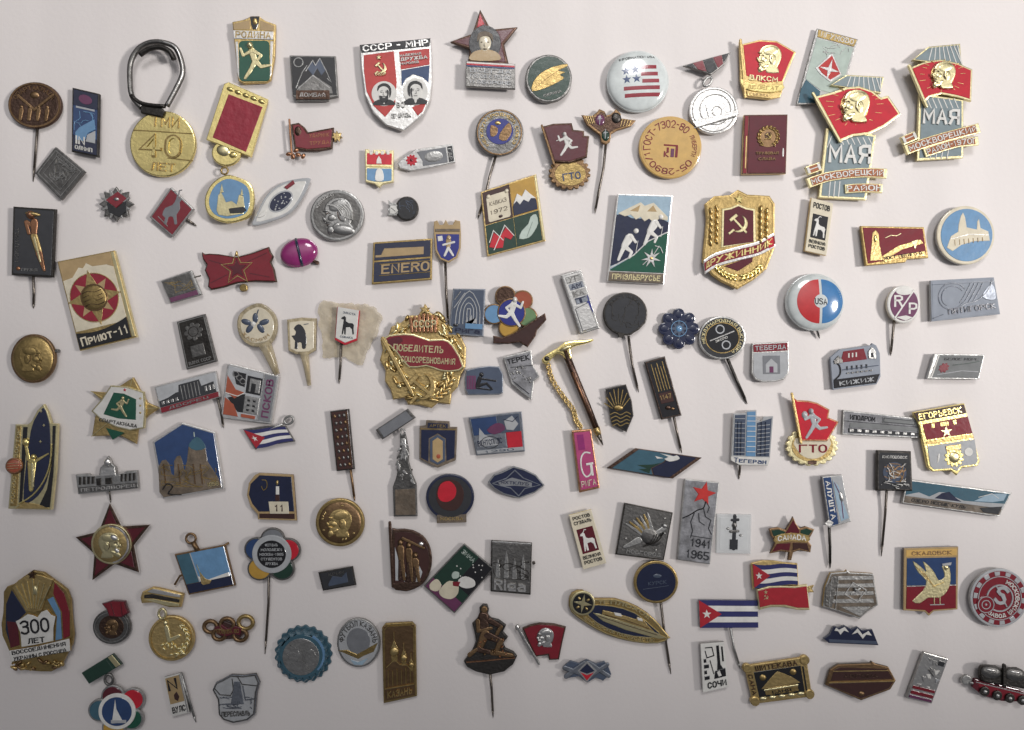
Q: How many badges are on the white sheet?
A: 126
